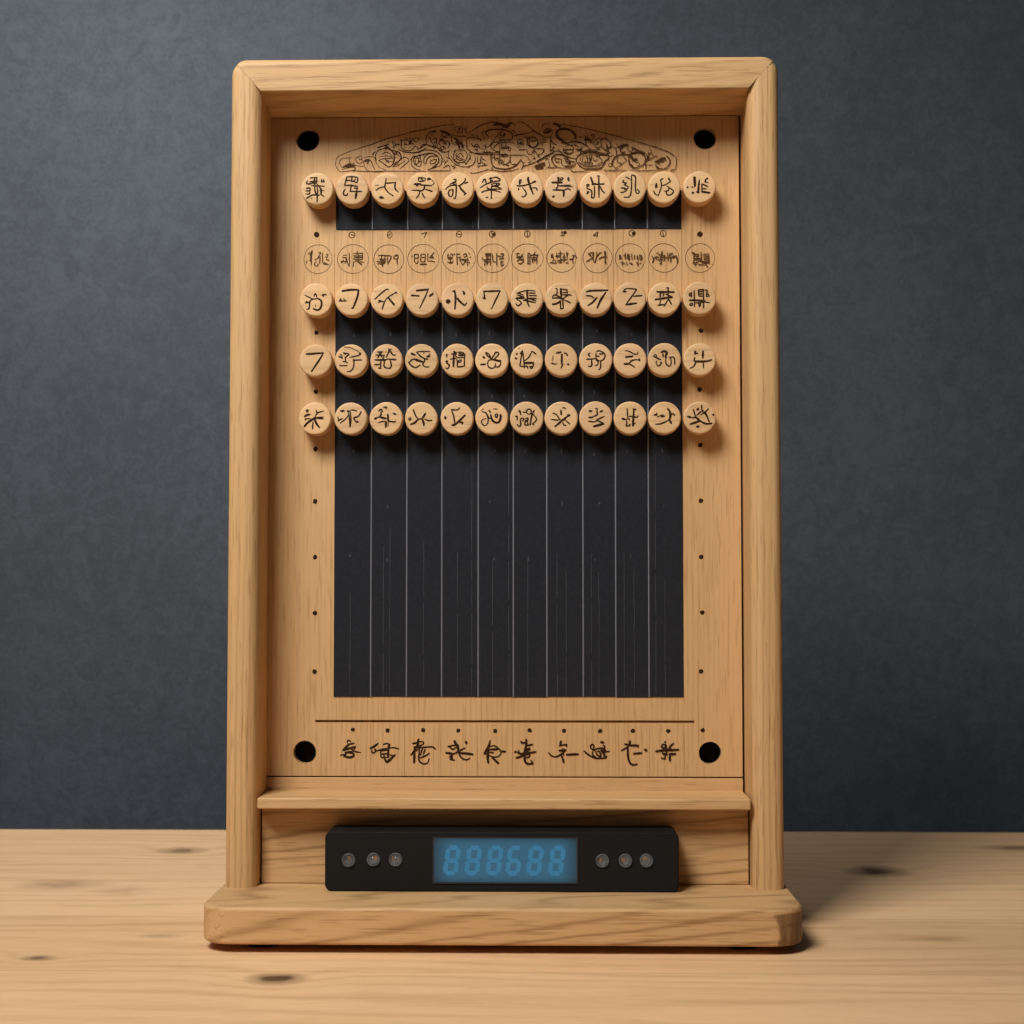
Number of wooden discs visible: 48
